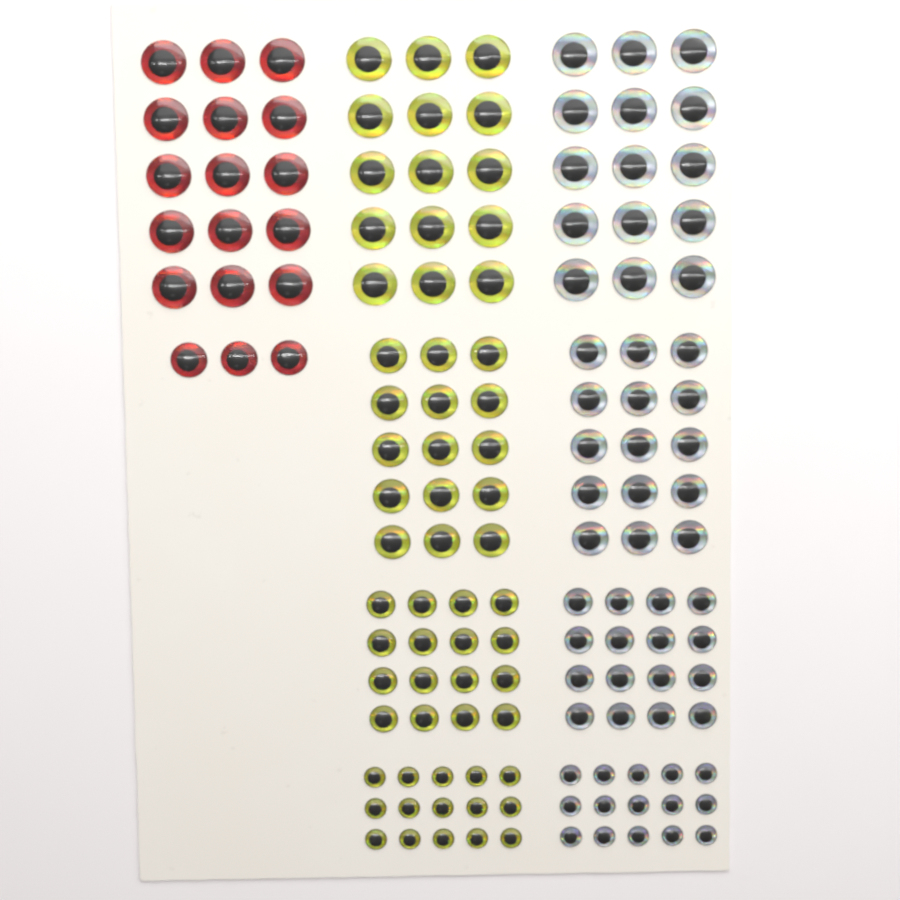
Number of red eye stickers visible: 18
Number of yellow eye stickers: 61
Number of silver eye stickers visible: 61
